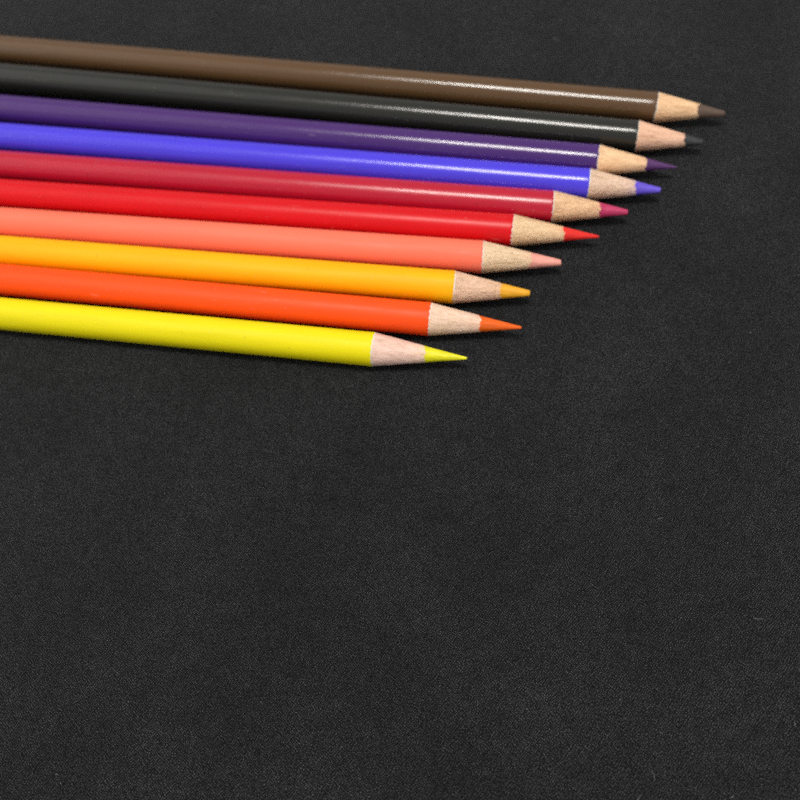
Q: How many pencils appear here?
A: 10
